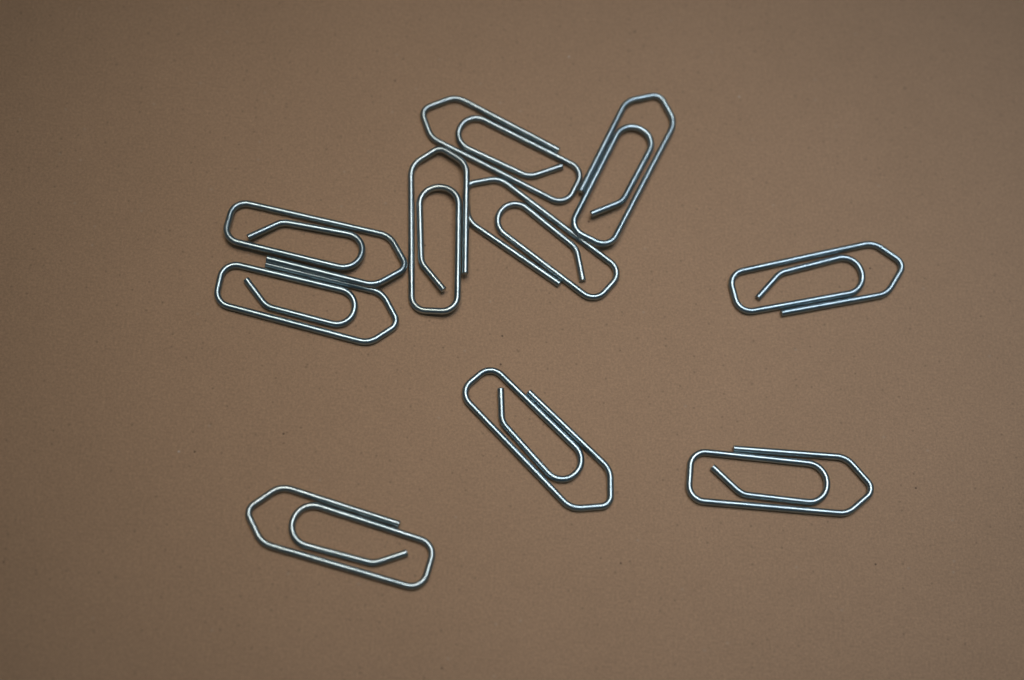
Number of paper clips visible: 10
